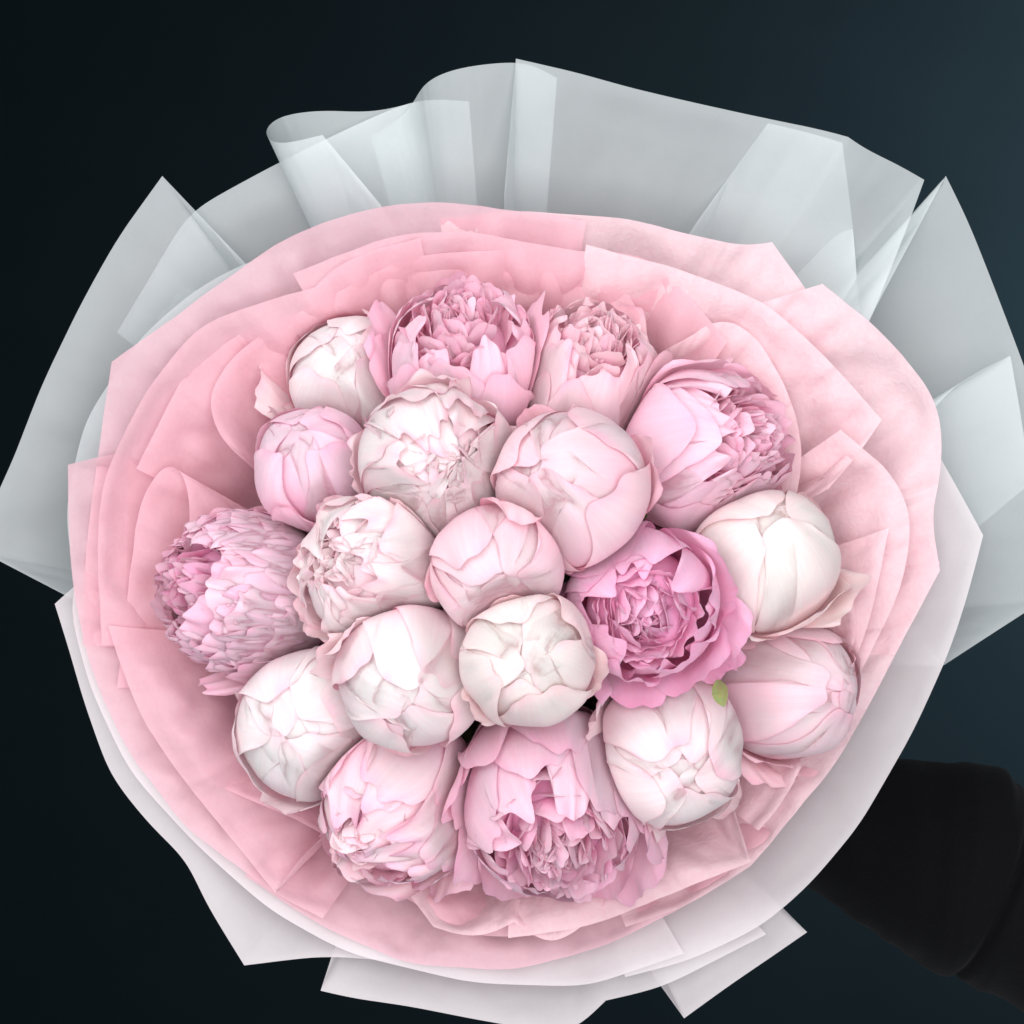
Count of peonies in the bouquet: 19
